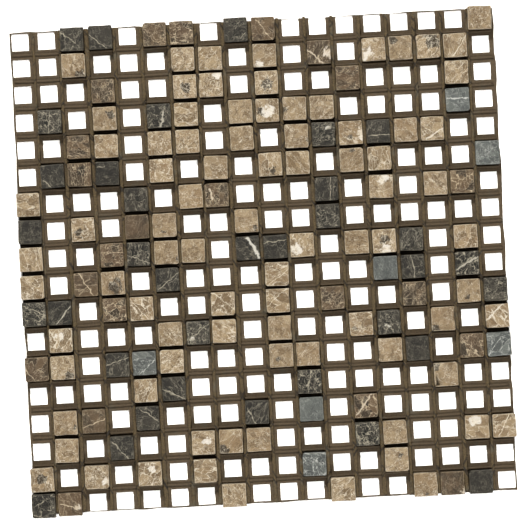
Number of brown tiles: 22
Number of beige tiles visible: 84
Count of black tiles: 35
